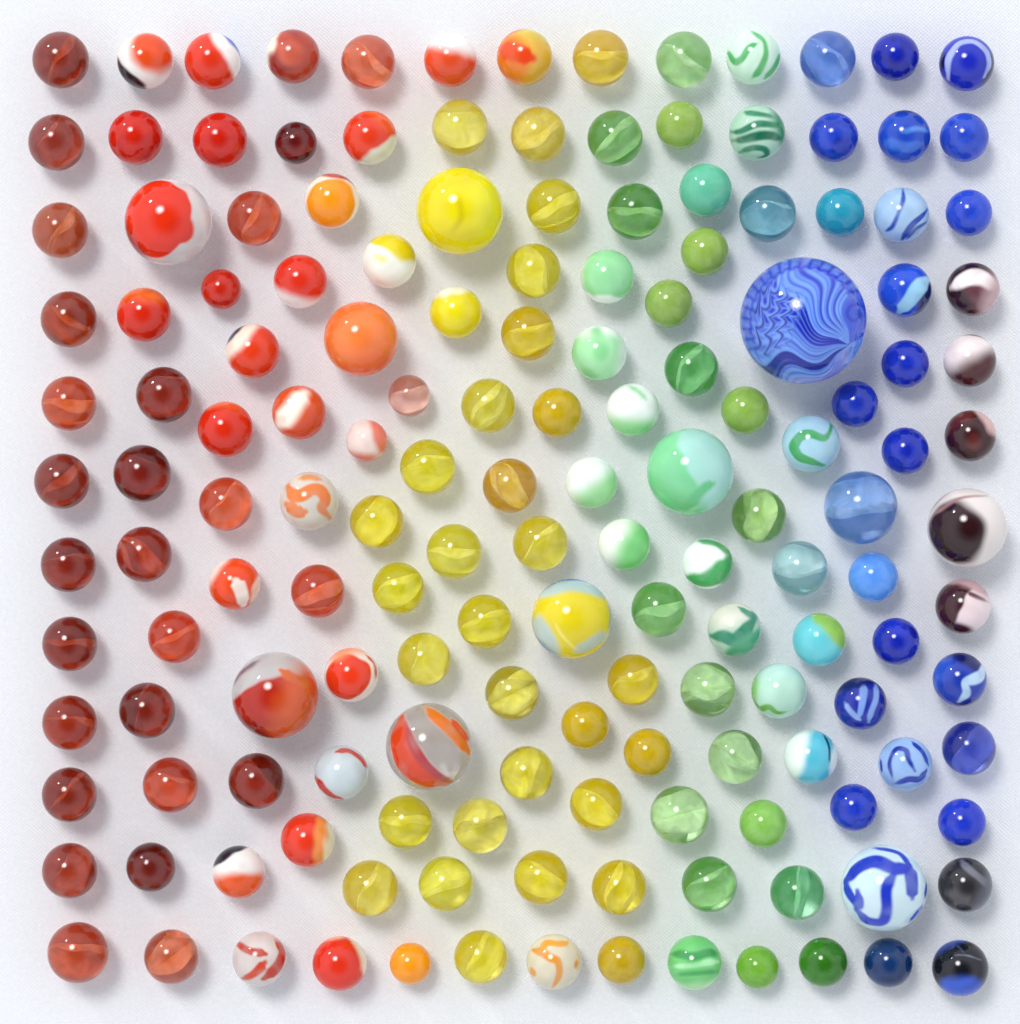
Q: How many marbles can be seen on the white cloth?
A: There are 159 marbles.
